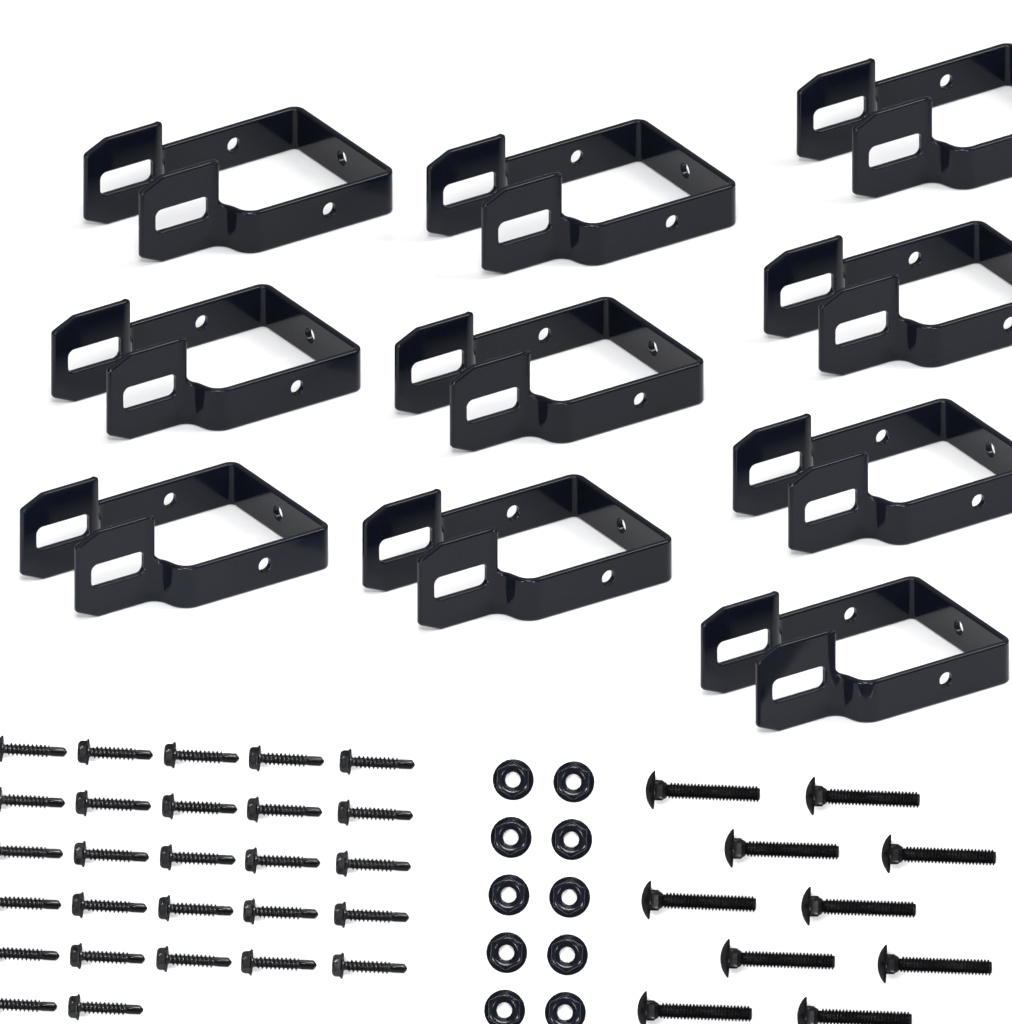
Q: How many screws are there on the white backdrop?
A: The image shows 27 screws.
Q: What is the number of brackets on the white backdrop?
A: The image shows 10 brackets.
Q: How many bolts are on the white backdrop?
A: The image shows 10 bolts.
